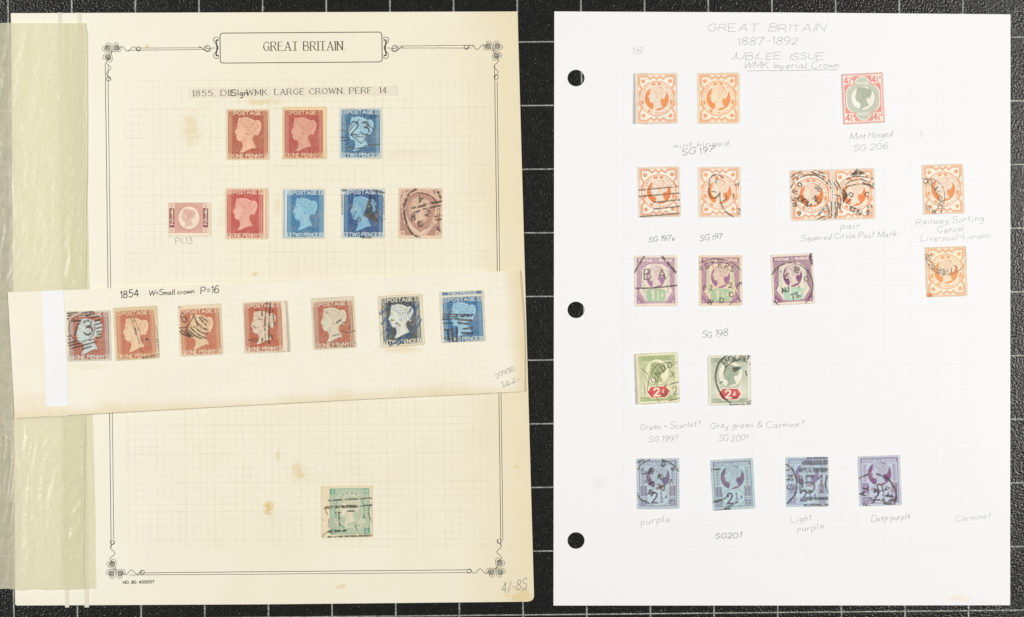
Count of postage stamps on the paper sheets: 34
